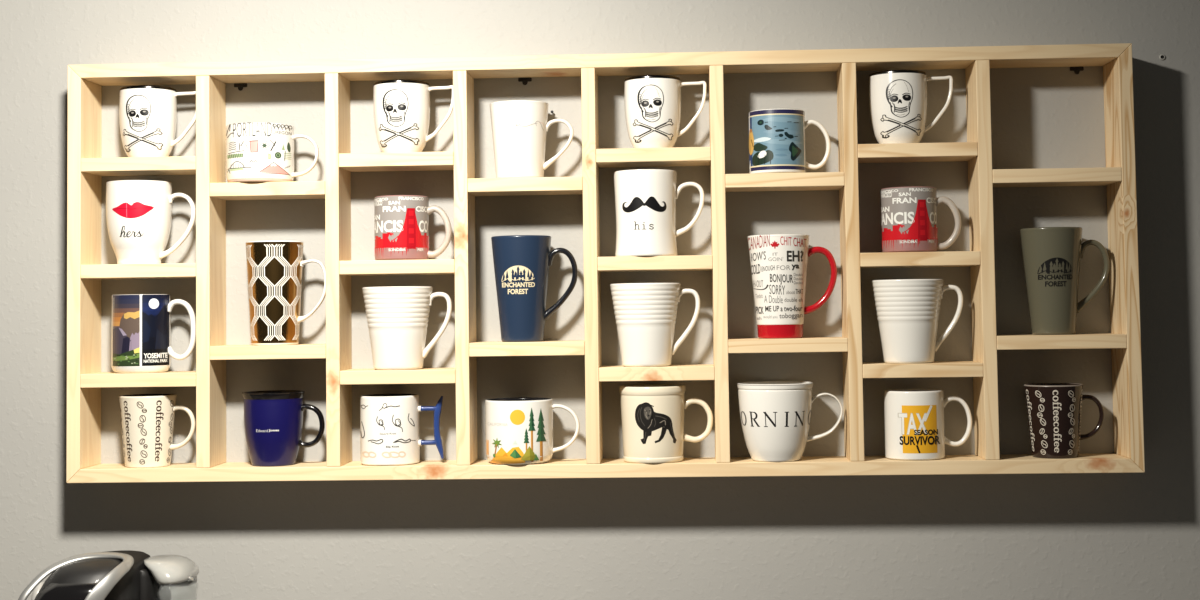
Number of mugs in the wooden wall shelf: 27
